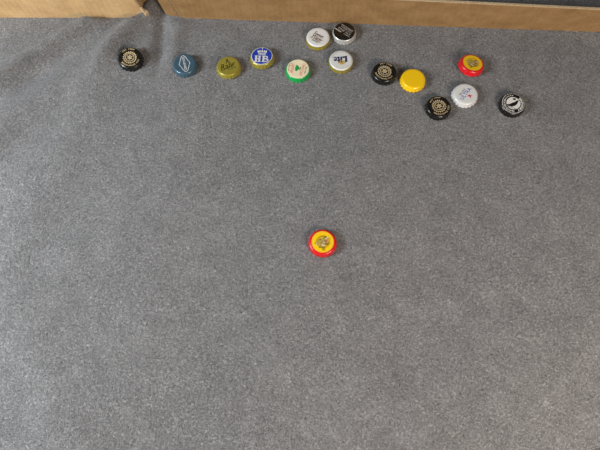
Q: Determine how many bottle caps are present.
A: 15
